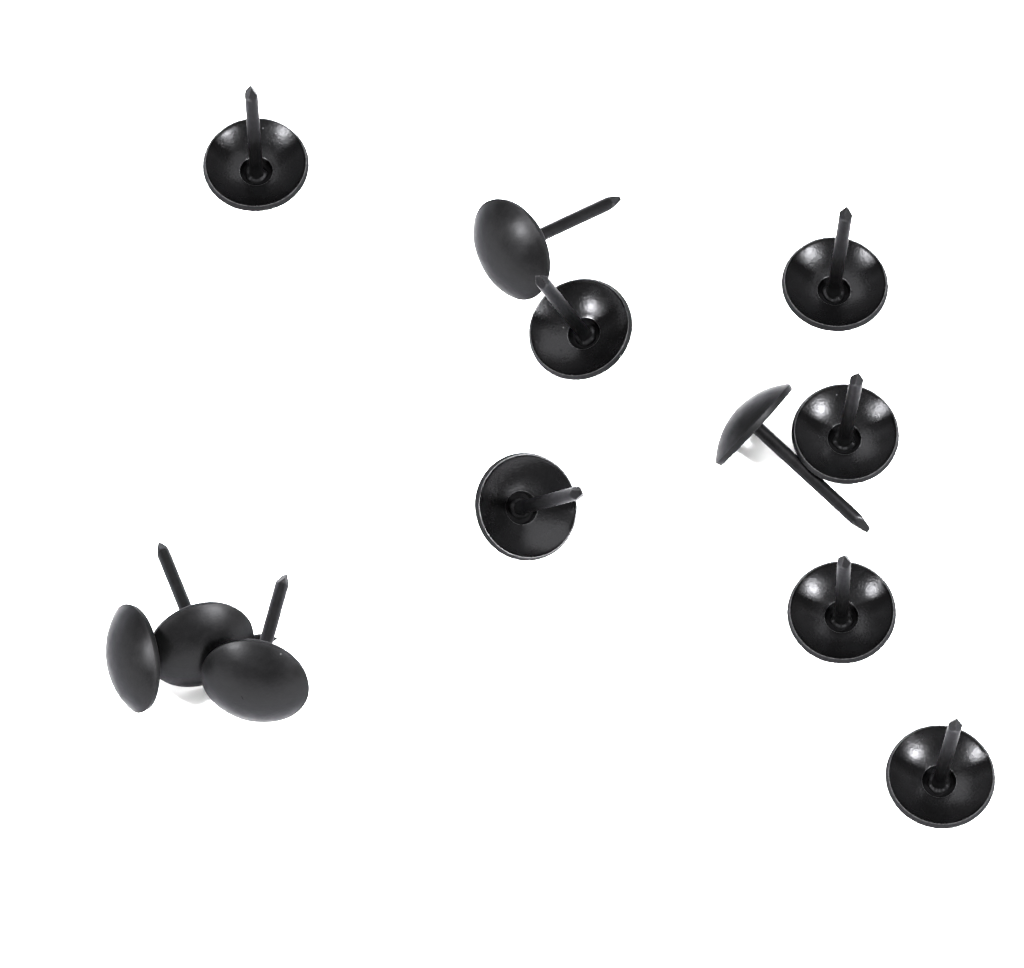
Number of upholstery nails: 12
